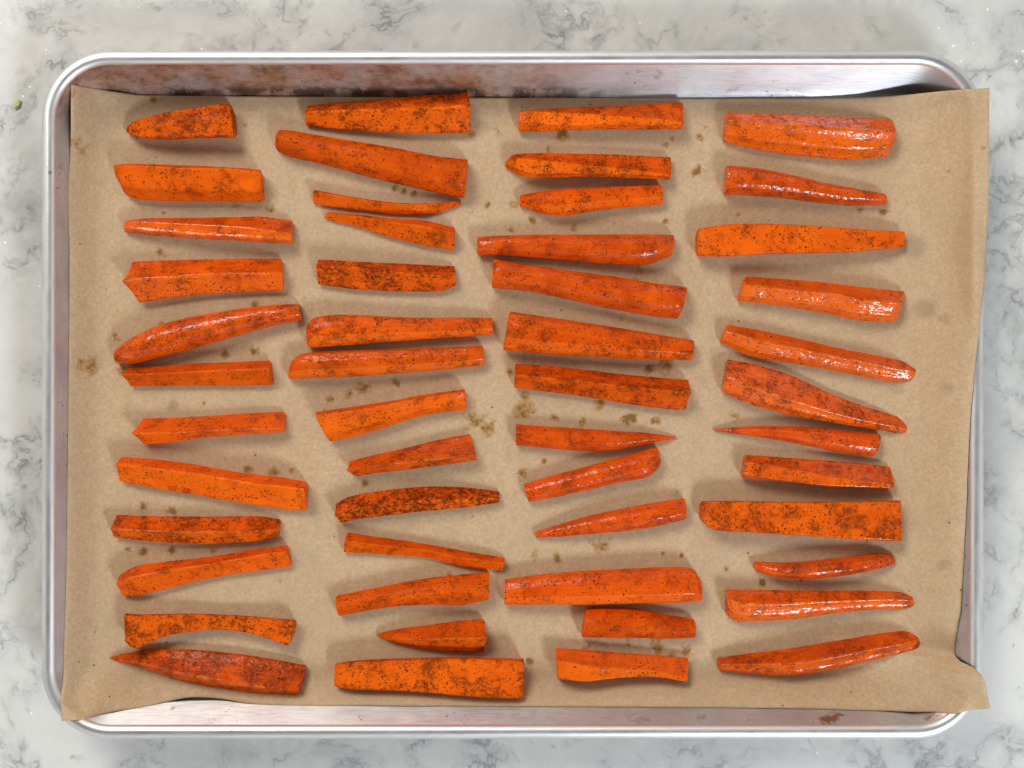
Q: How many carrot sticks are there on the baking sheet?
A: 51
